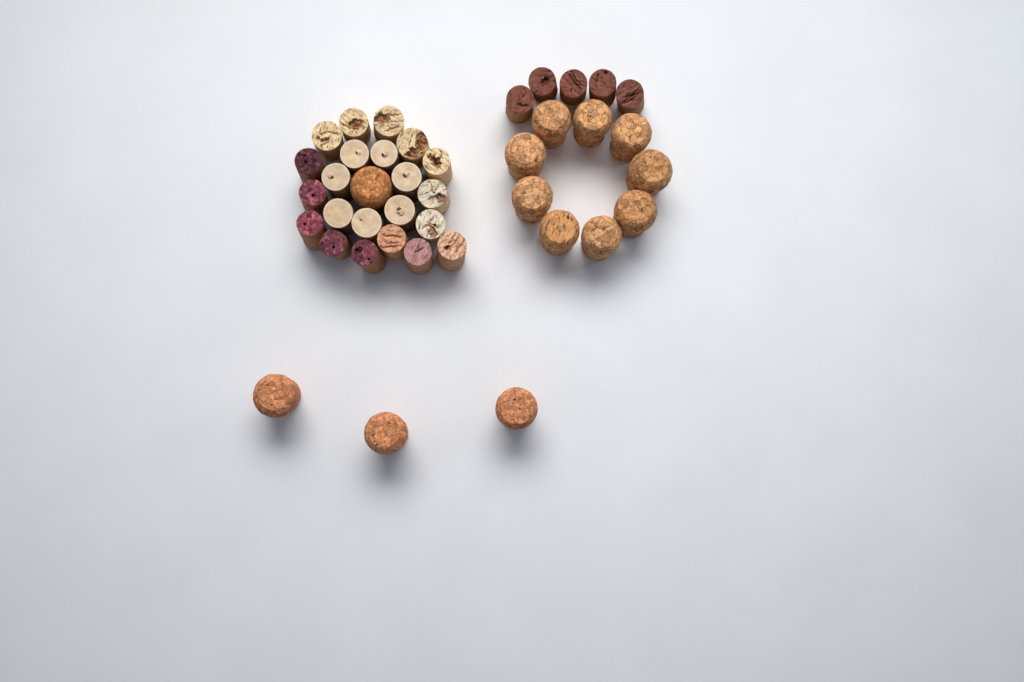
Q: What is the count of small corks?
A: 27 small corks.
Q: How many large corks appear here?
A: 13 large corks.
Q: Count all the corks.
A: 40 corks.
